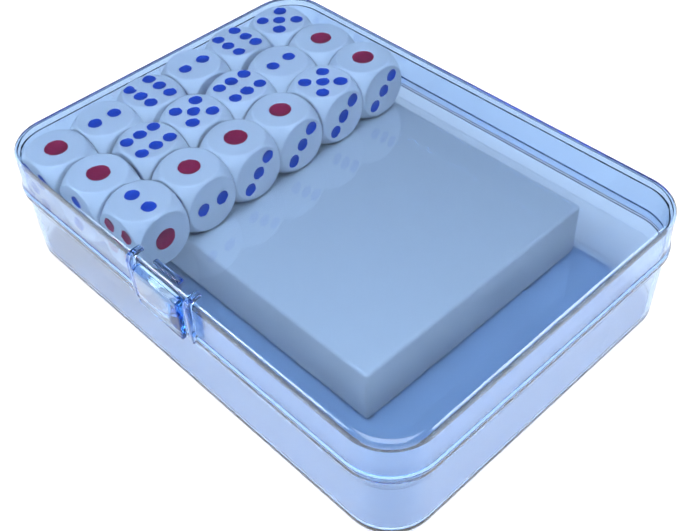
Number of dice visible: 18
